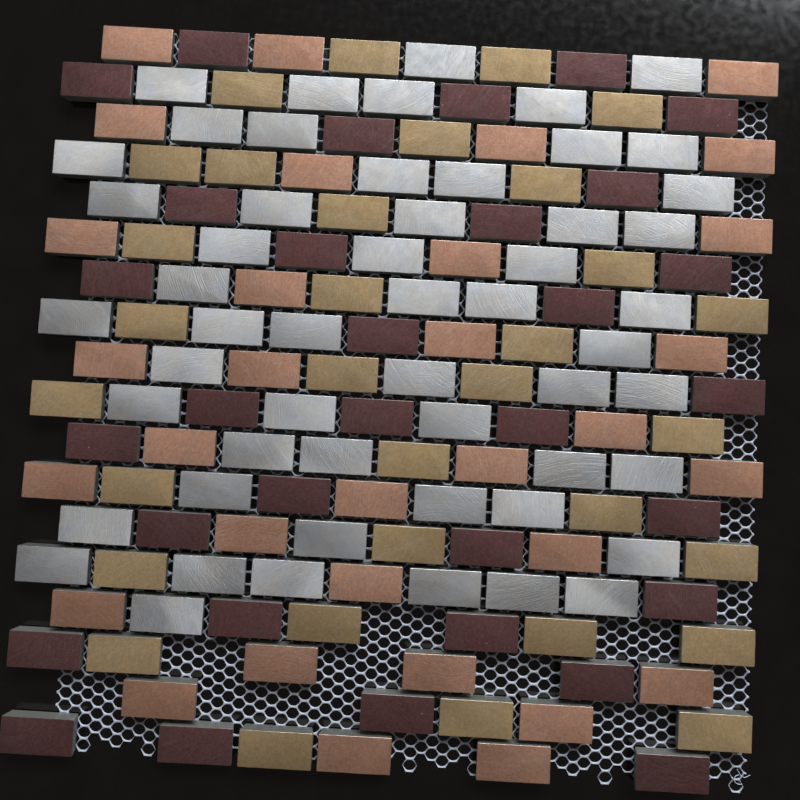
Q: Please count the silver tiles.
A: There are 54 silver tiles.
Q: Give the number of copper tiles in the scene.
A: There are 32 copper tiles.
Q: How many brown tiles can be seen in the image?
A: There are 32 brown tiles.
